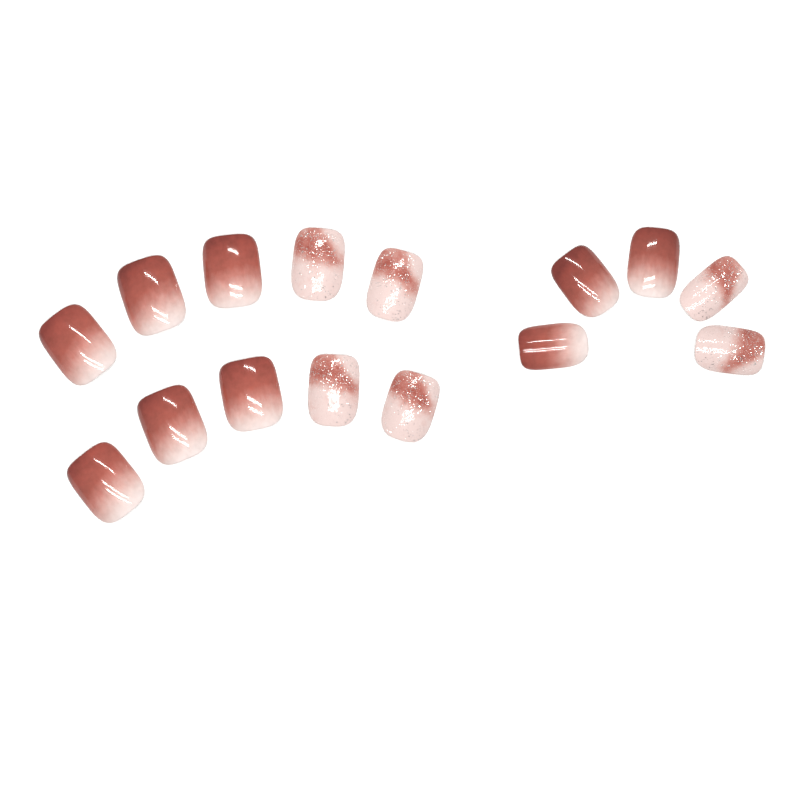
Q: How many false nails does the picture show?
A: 15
